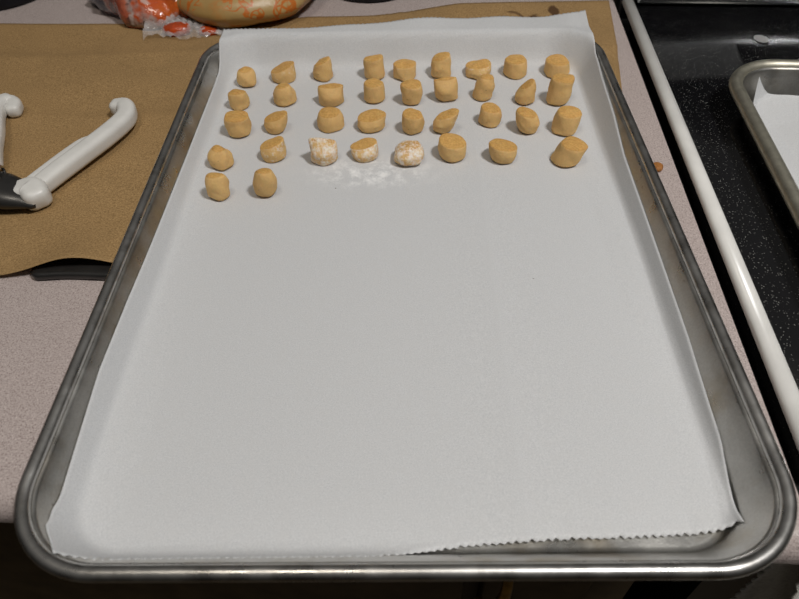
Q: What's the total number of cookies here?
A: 37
